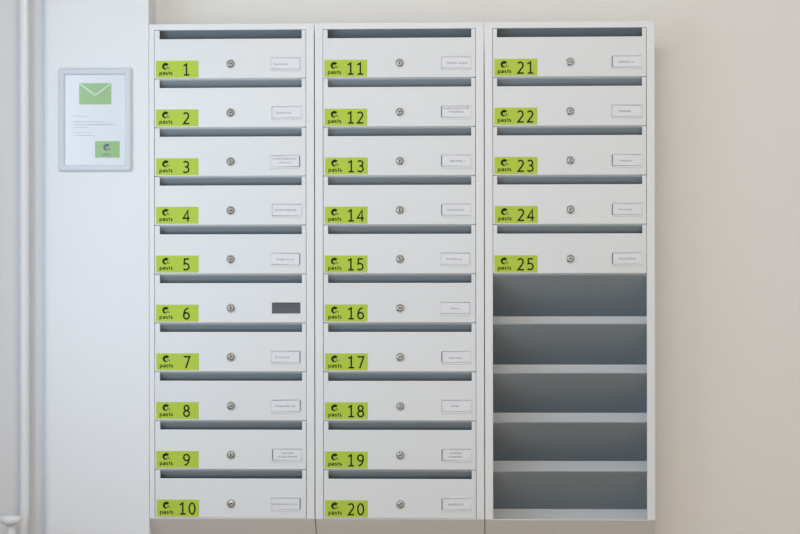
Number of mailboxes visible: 25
